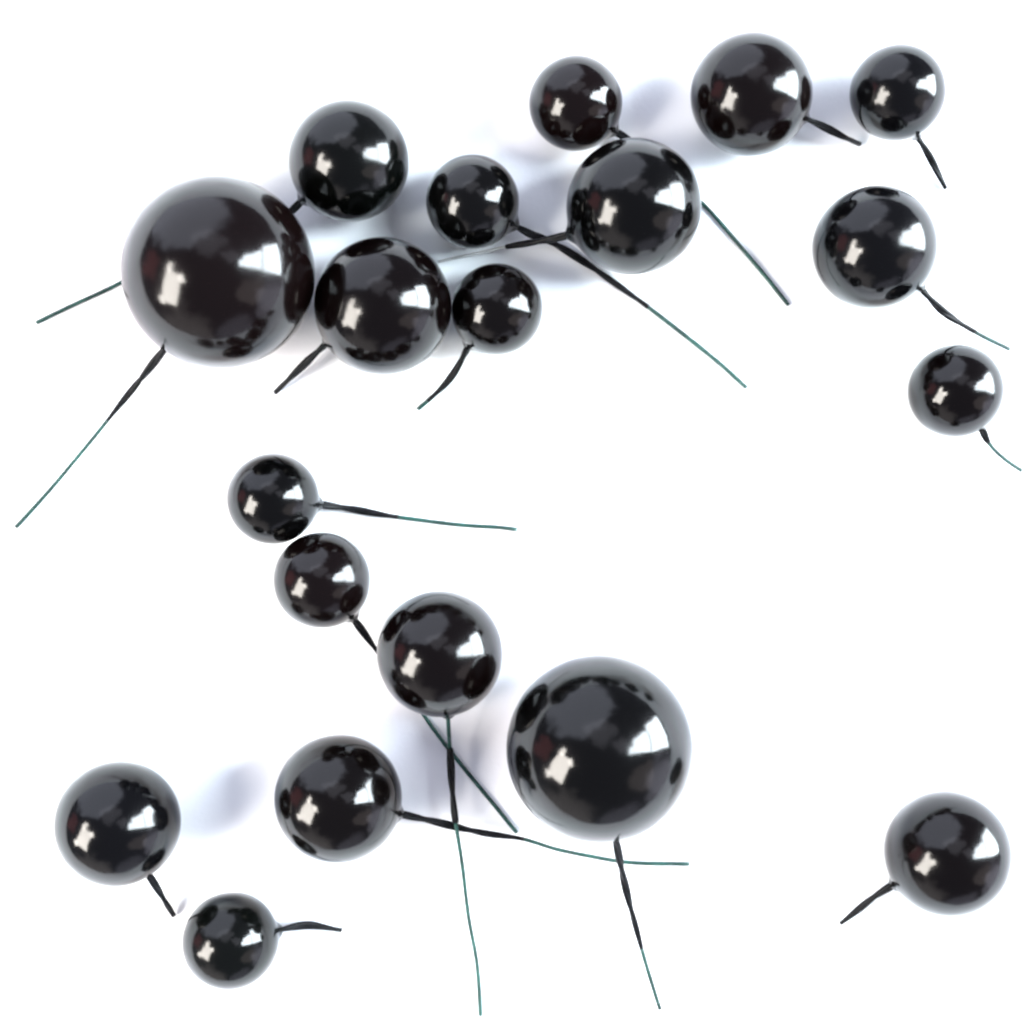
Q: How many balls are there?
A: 19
